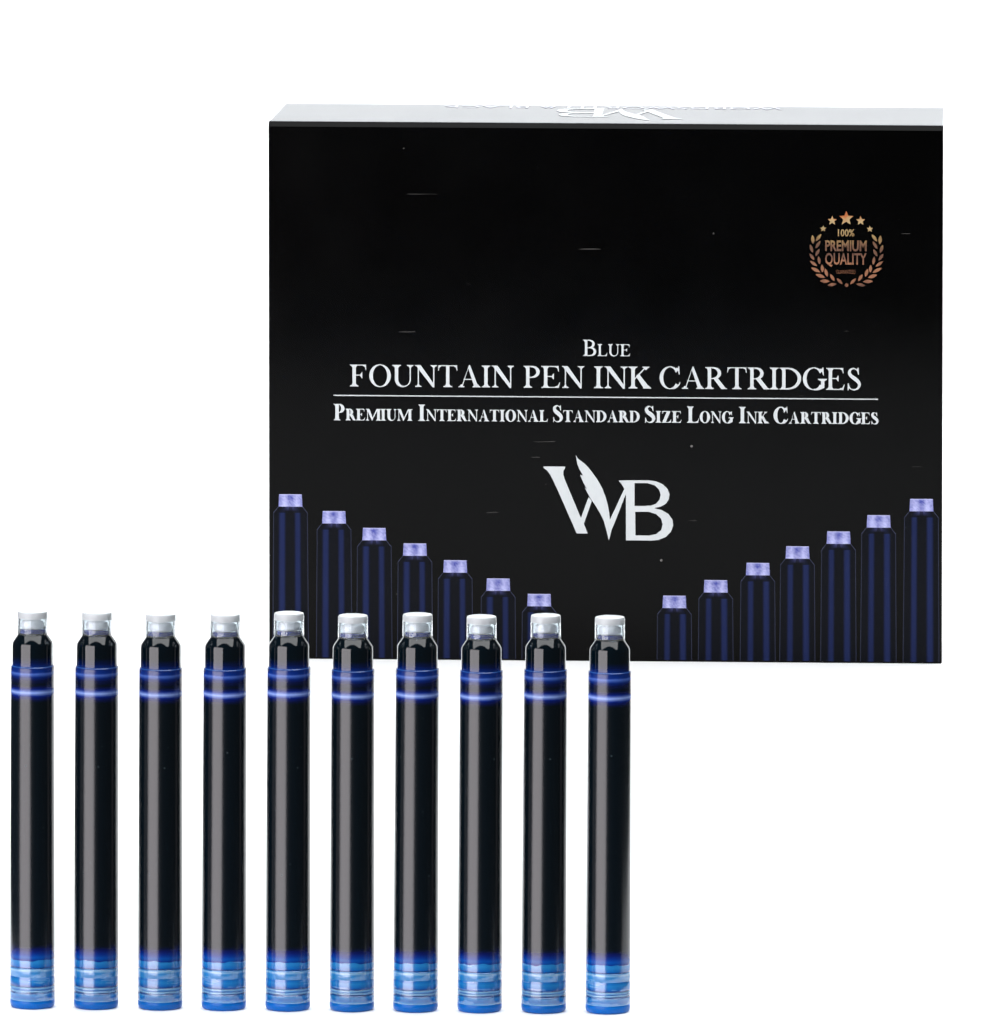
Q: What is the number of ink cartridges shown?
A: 10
